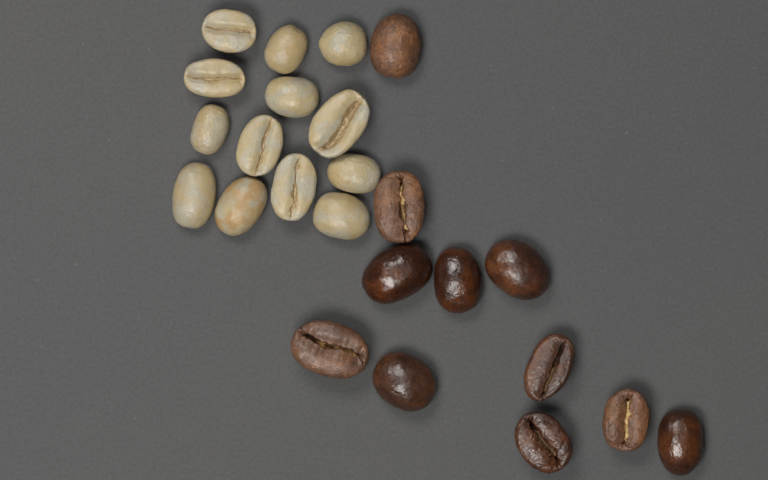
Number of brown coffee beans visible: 11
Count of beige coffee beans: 13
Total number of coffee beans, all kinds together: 24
